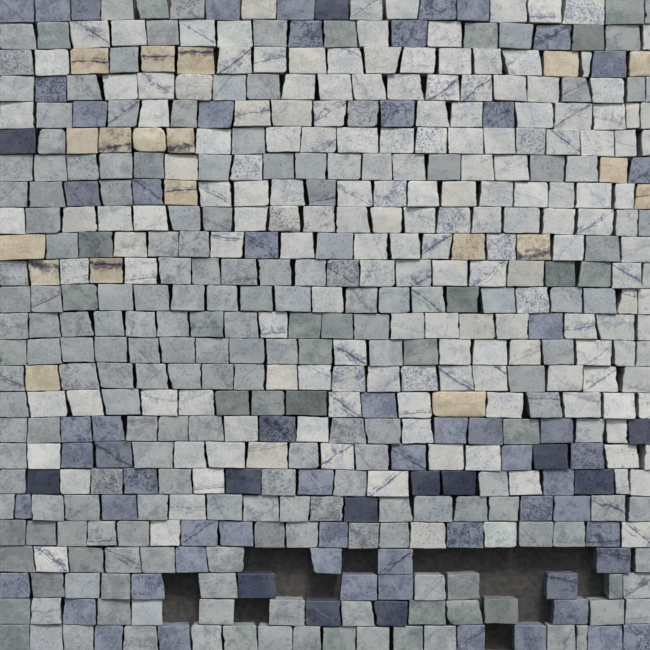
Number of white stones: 181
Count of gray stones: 198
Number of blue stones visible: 75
